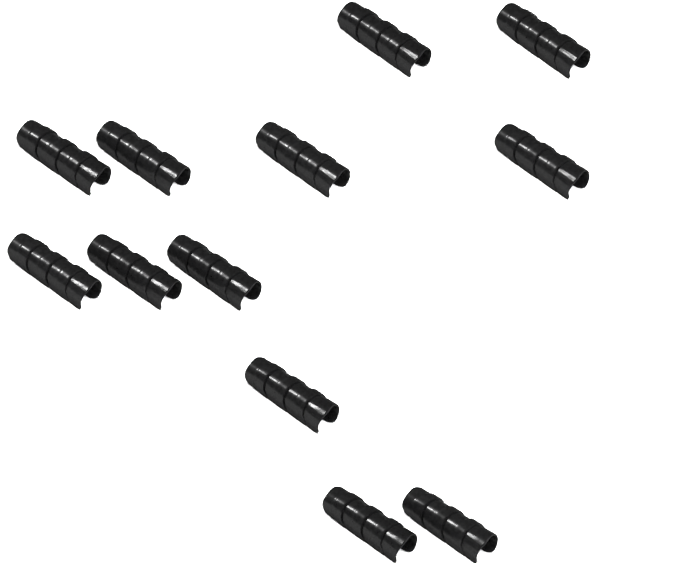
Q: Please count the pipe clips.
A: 12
